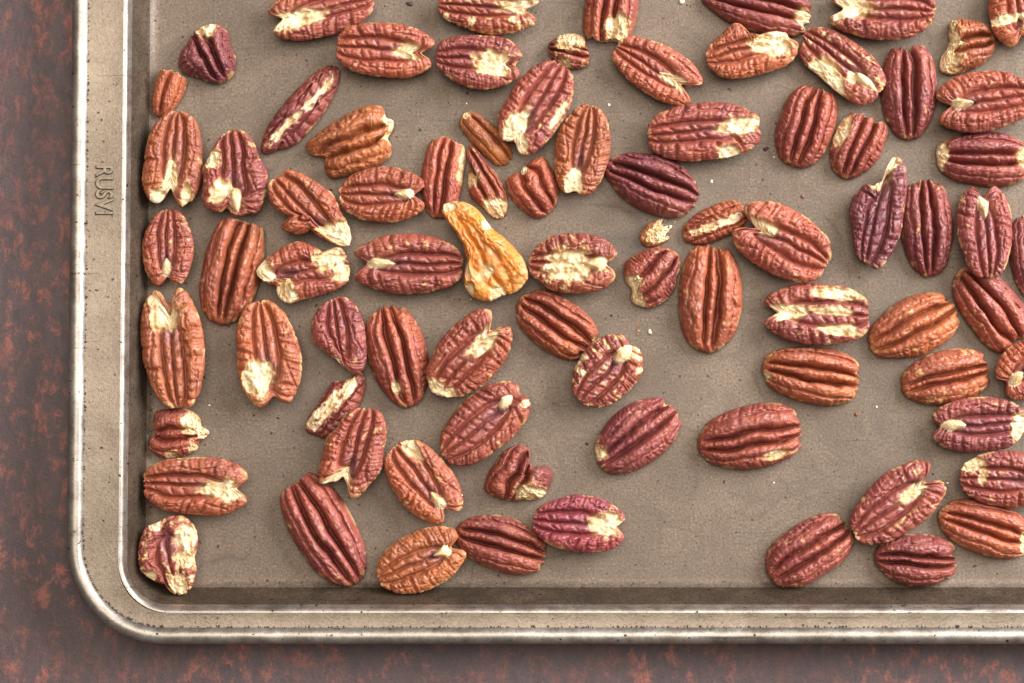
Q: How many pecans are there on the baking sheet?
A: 82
